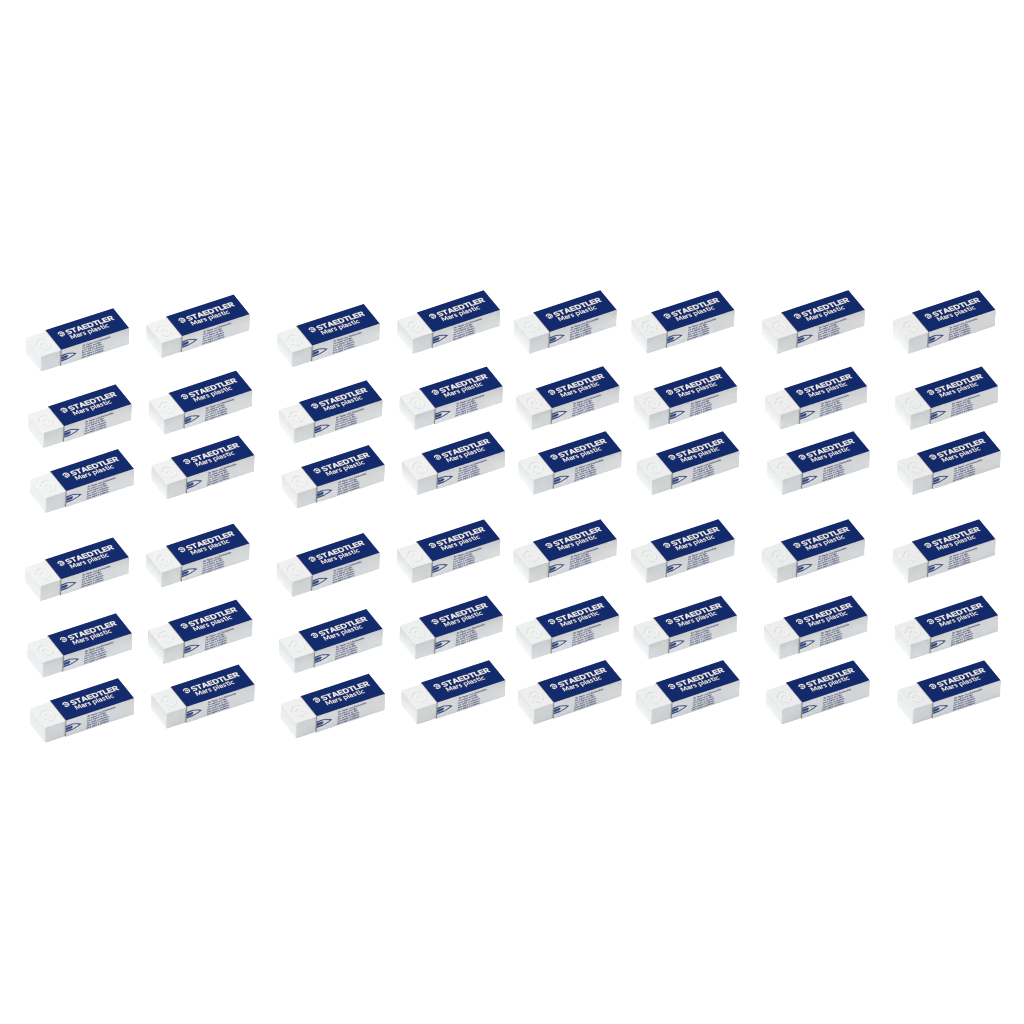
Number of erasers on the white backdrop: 48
